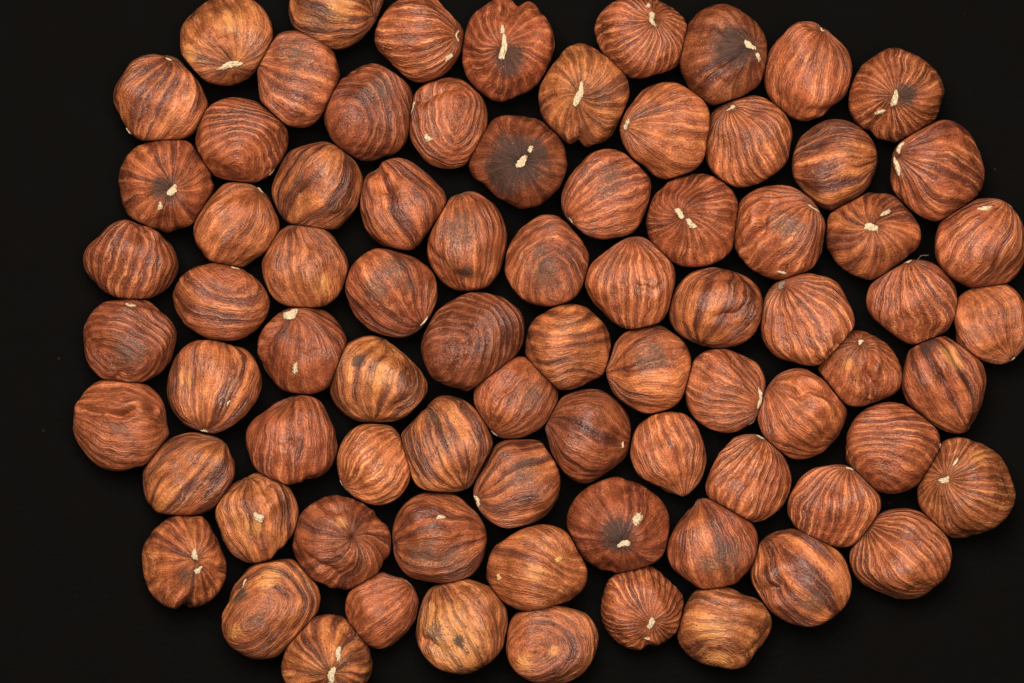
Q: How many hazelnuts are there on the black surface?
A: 79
